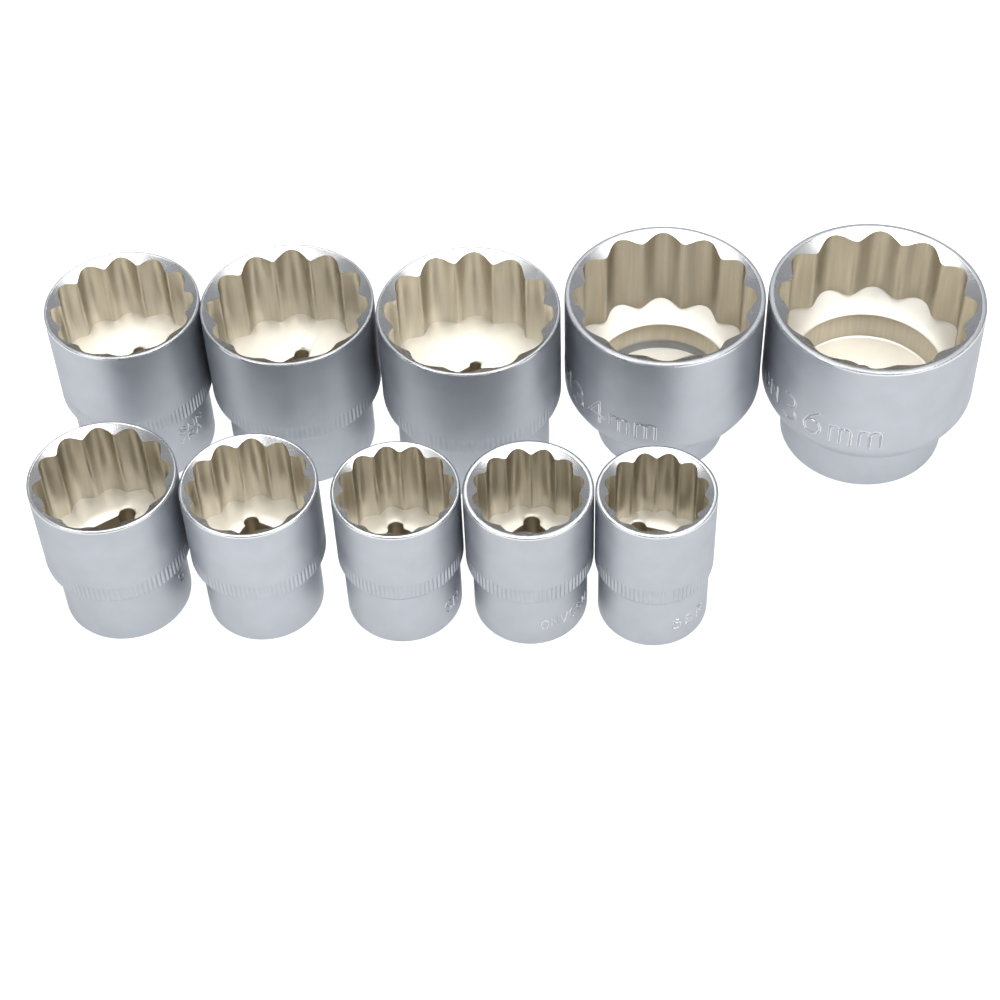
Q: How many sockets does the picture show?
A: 10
